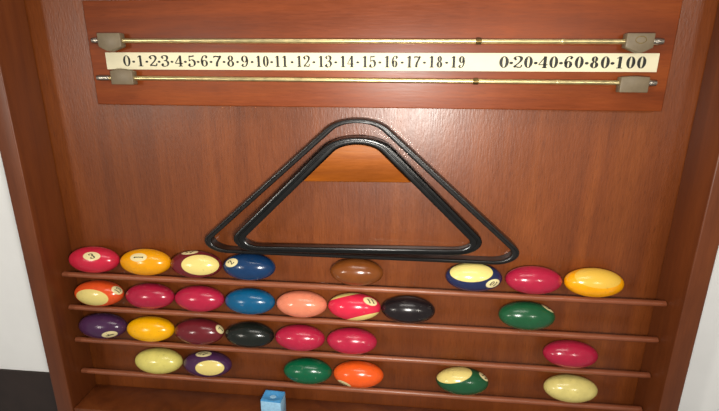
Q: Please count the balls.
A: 29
